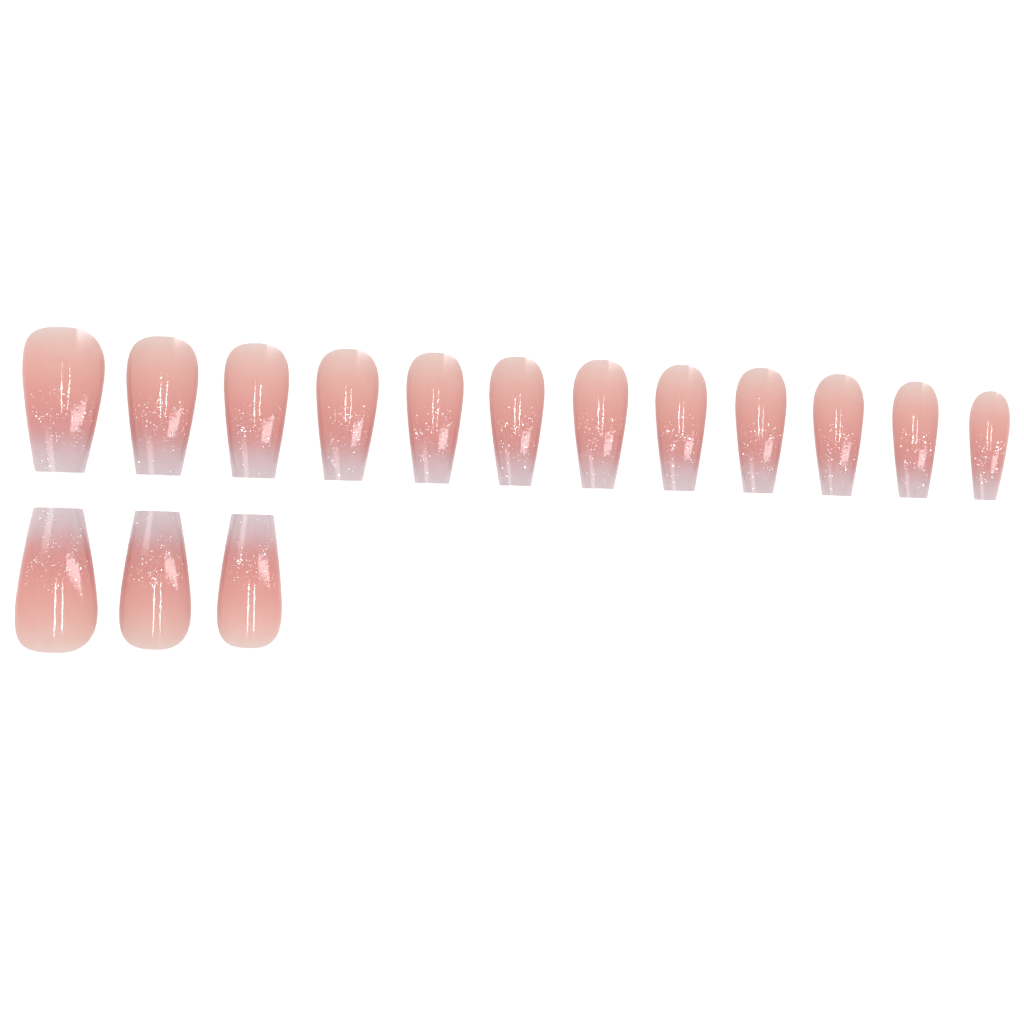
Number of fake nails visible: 15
